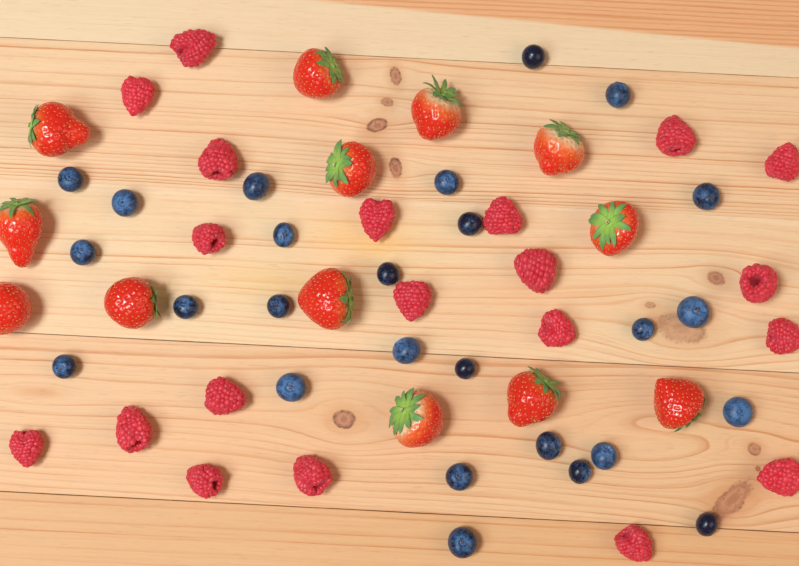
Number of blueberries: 26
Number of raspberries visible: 20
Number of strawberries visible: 13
